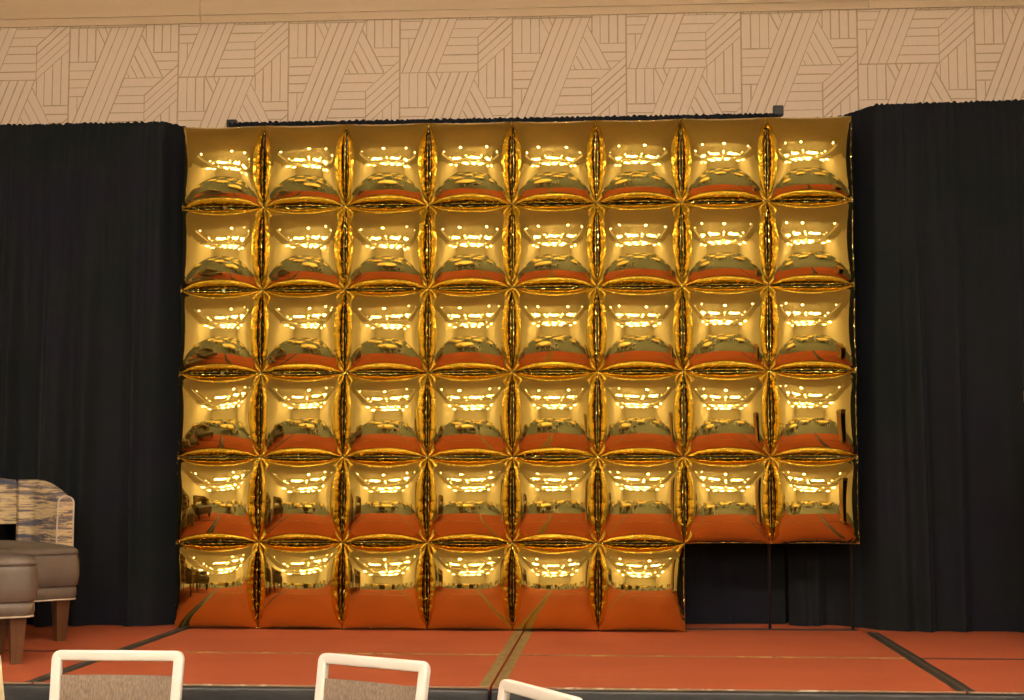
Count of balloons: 46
